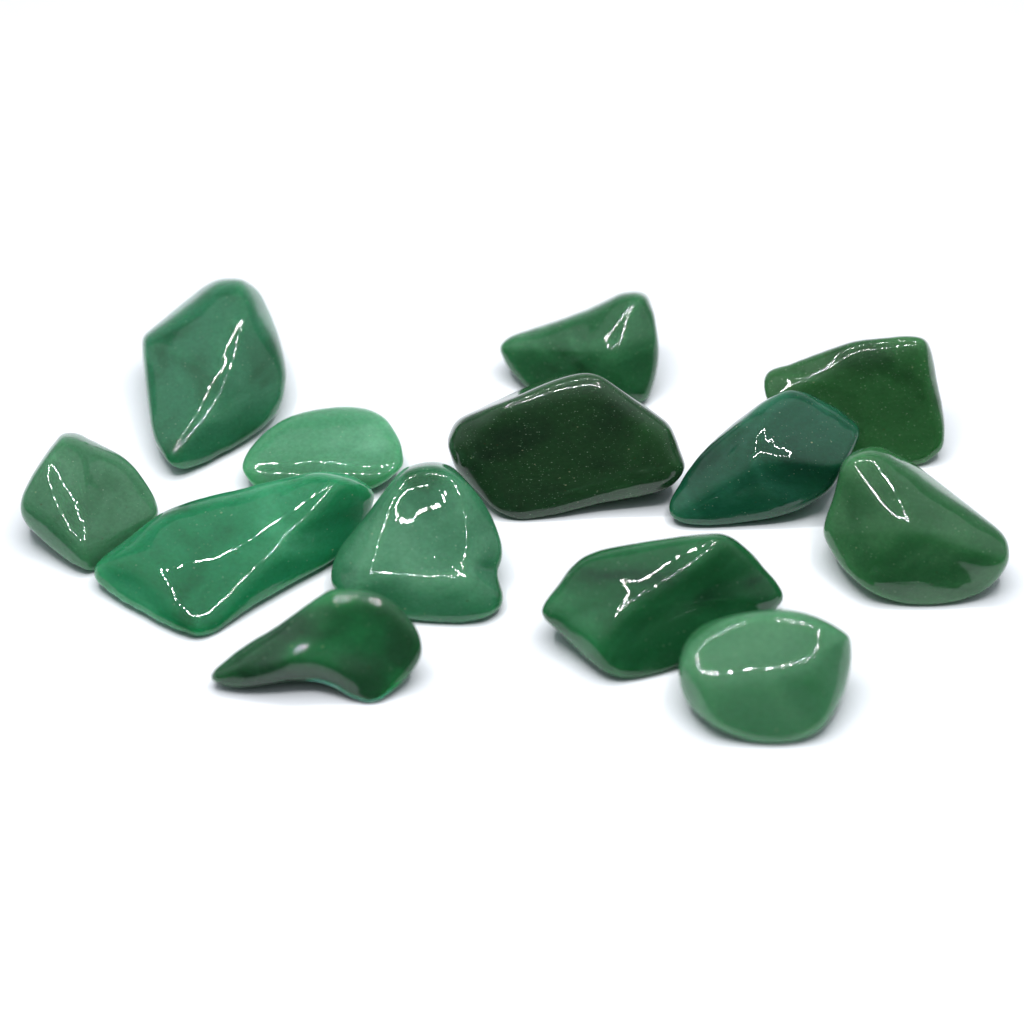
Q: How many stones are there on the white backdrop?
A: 13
